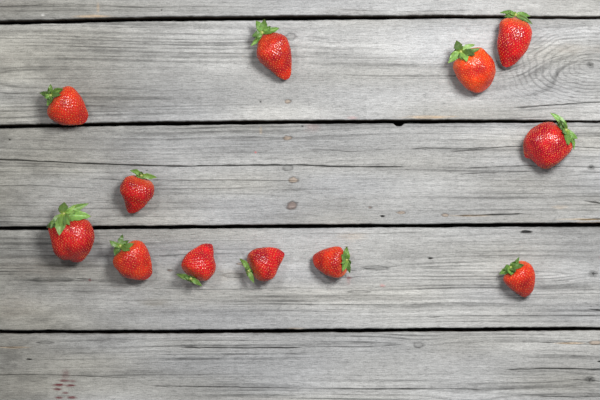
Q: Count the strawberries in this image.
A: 12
